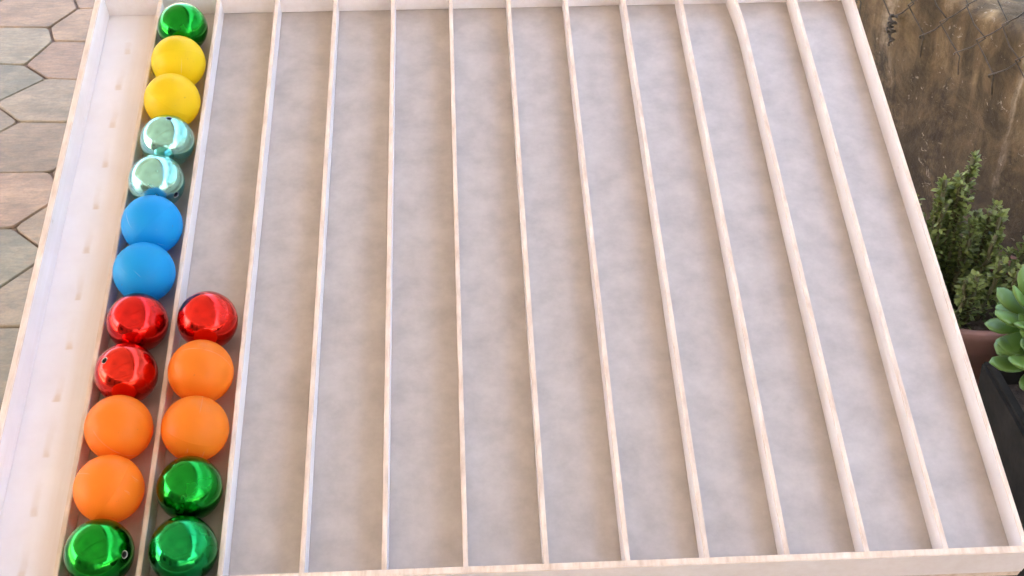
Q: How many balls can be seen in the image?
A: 17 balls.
